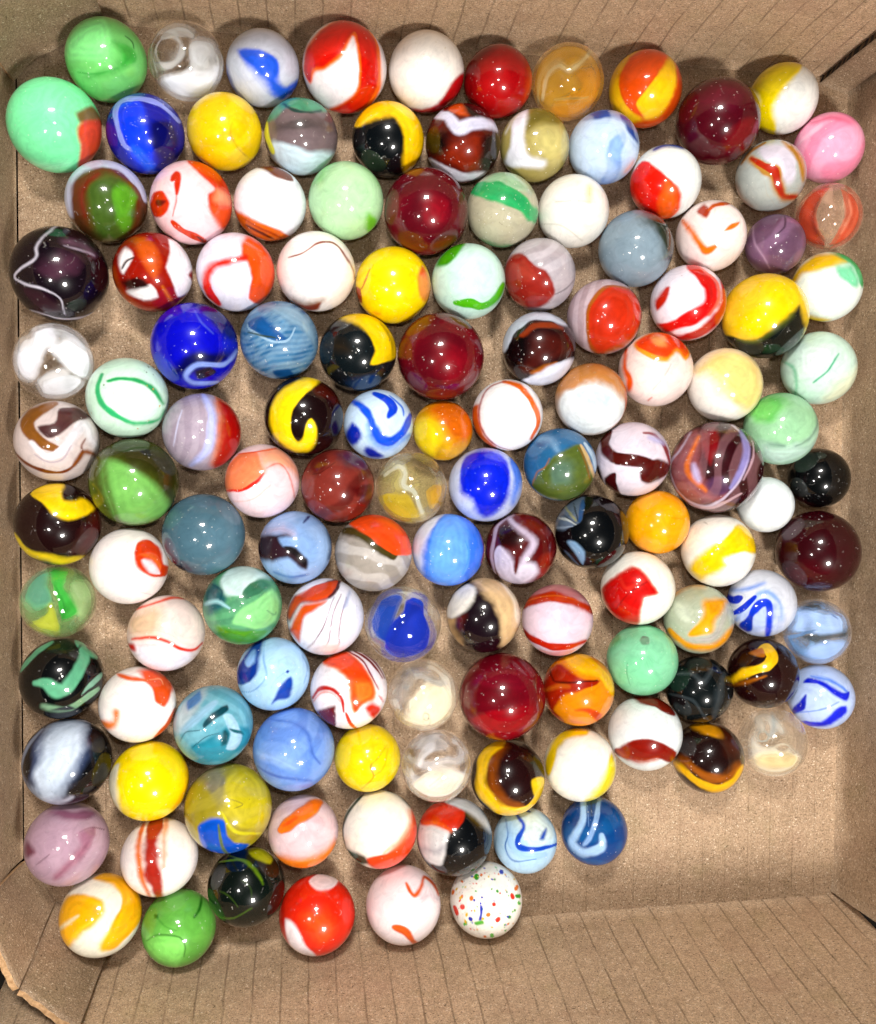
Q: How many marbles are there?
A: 129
